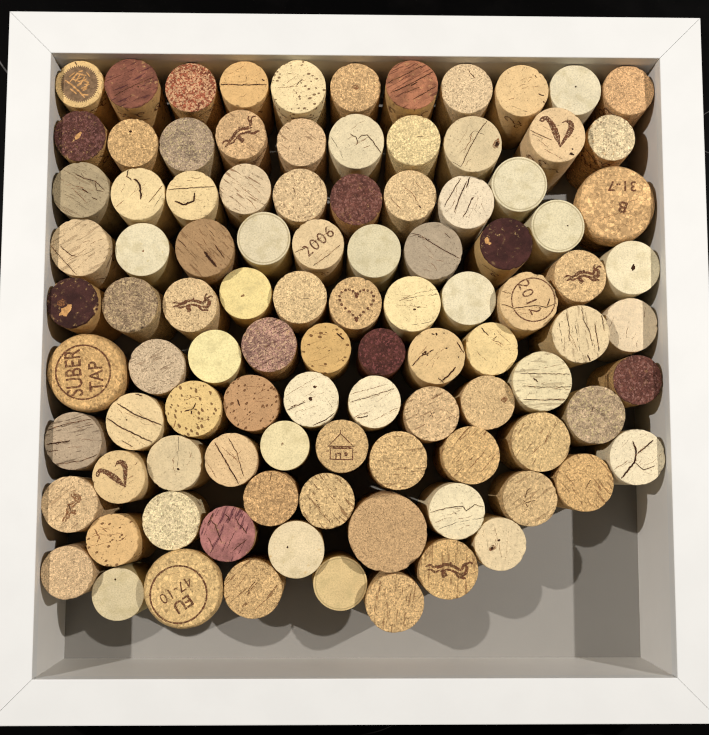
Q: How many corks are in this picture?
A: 100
